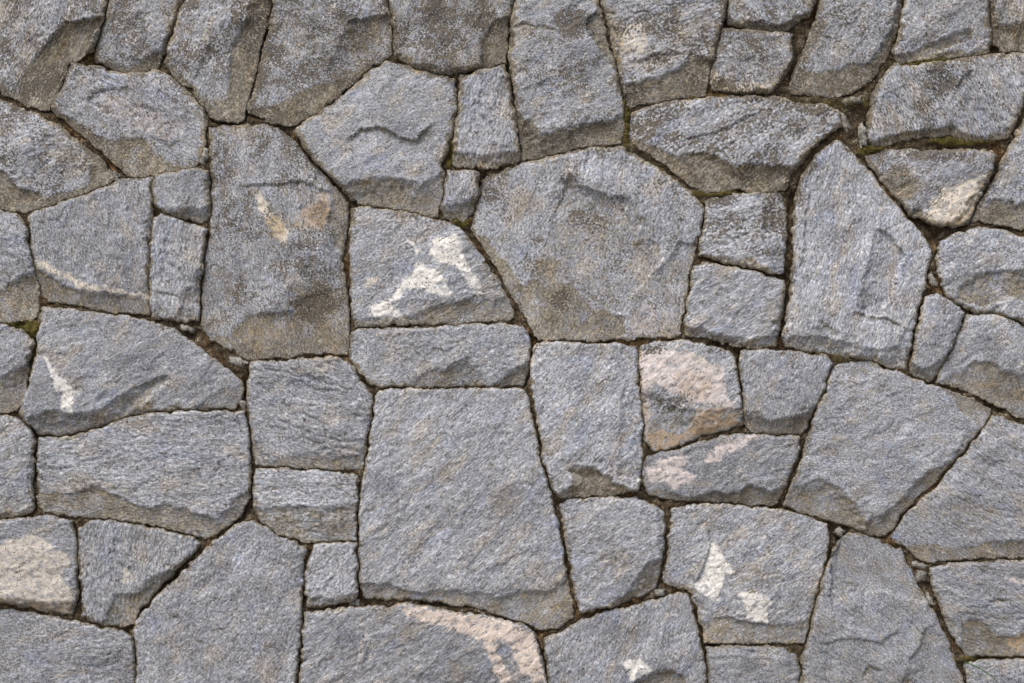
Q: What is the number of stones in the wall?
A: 61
